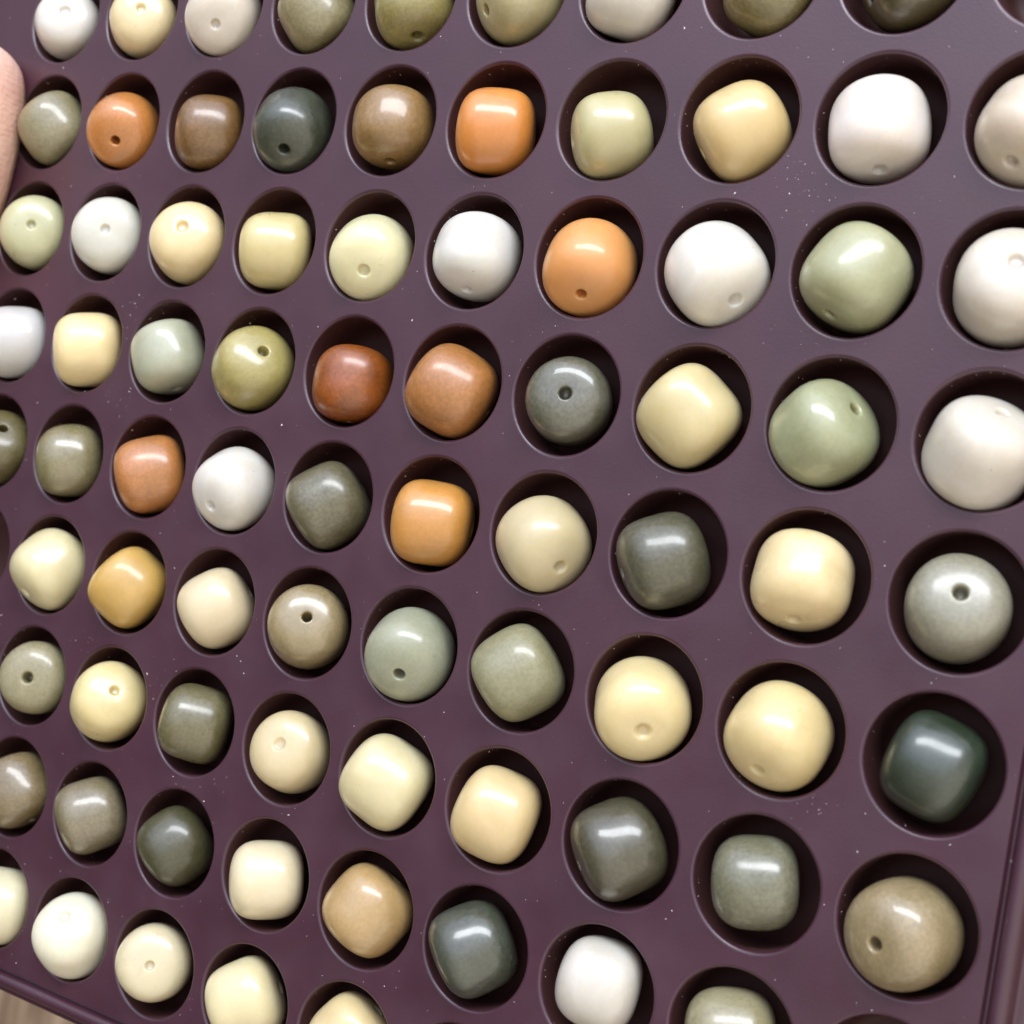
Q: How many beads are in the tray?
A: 80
